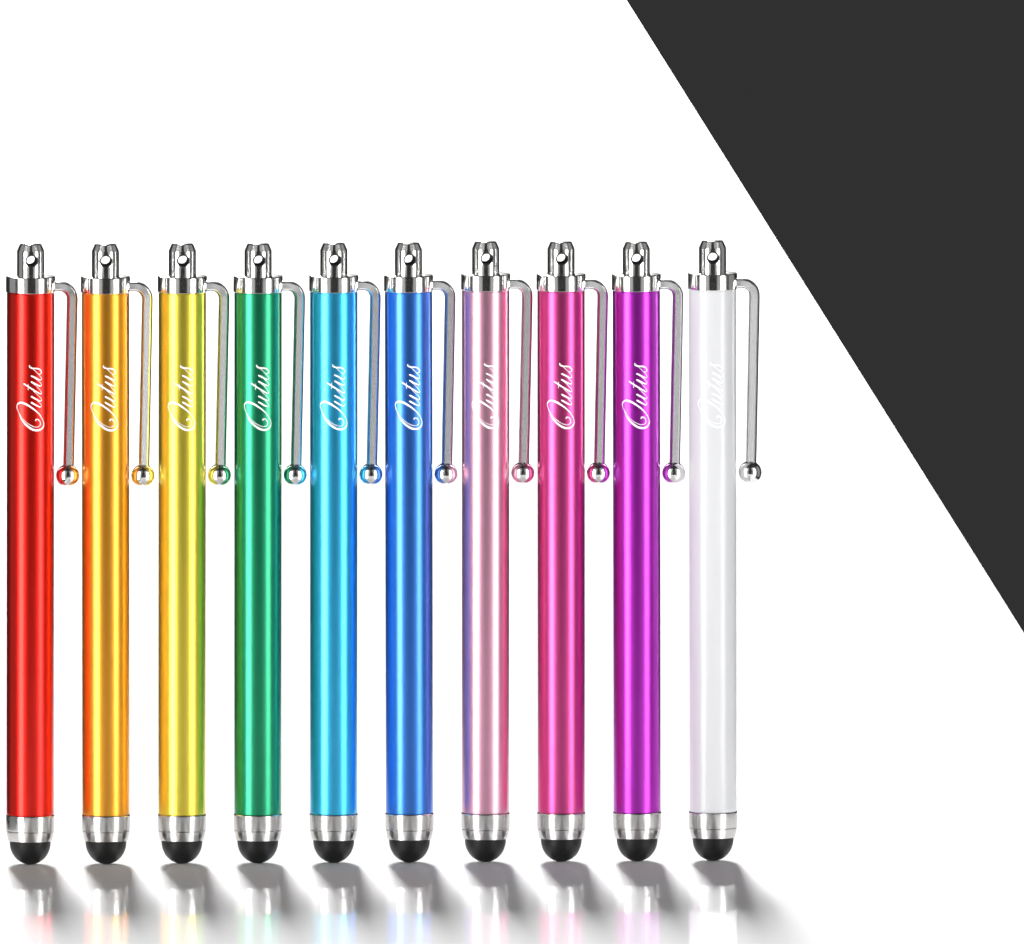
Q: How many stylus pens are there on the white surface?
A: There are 10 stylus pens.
